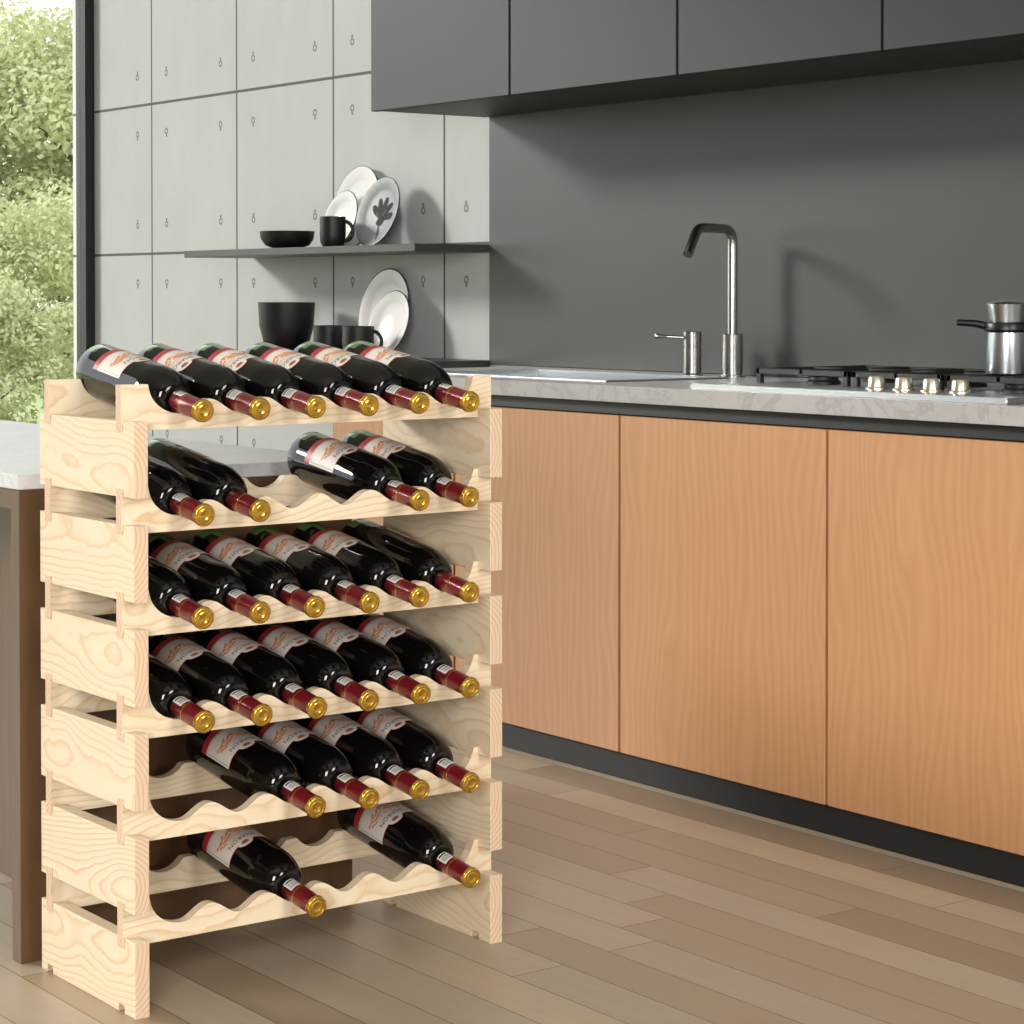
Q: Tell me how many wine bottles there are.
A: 28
